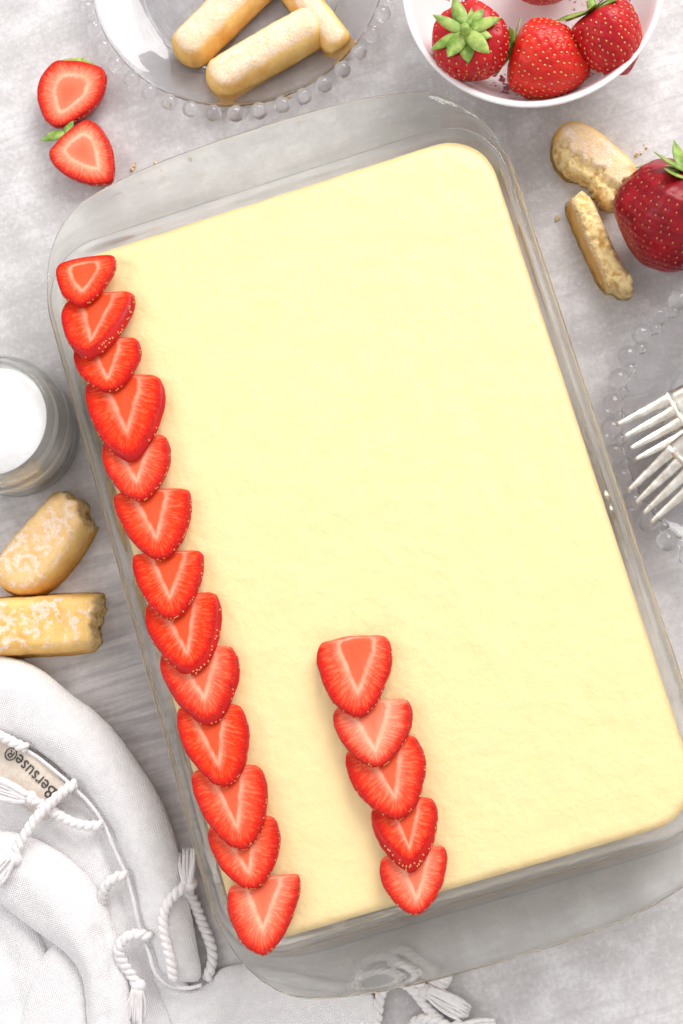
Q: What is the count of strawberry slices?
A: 18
